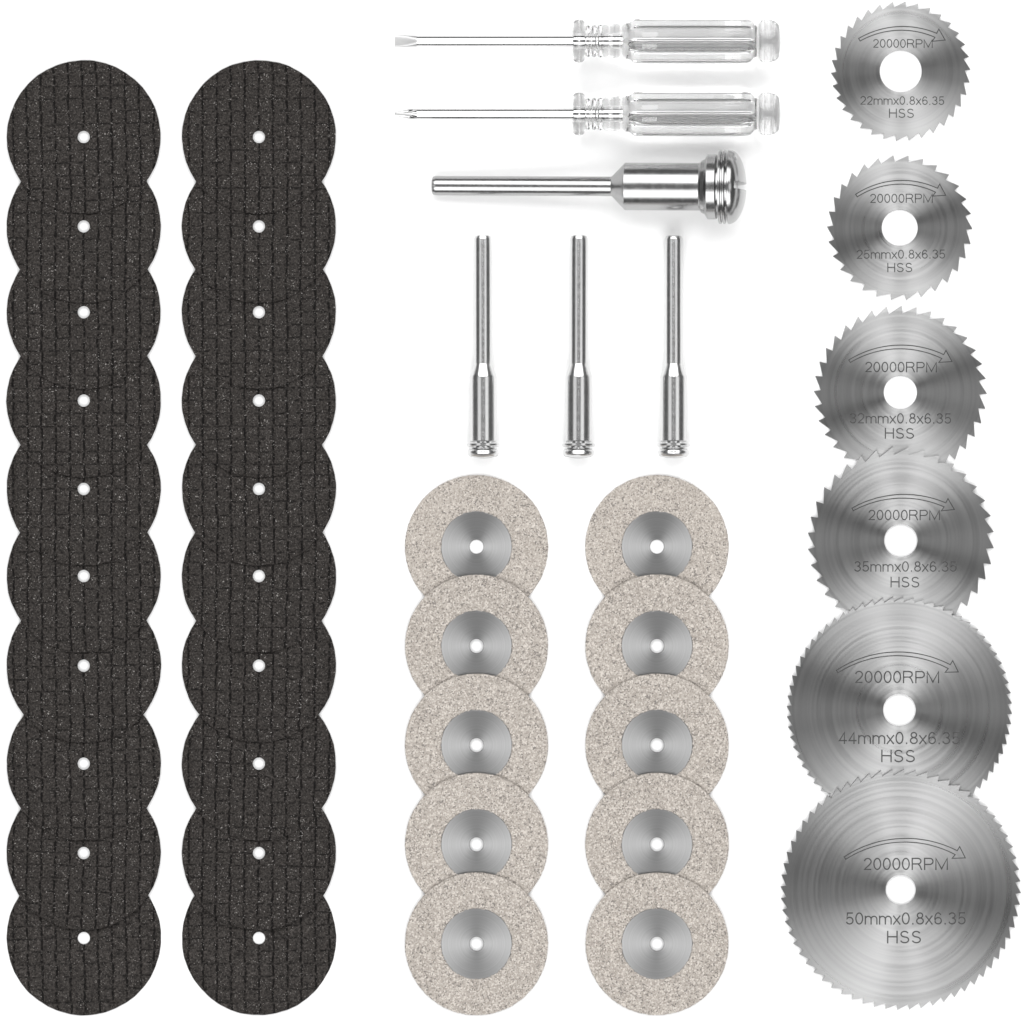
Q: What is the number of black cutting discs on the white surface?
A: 20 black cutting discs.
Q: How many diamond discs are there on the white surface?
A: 10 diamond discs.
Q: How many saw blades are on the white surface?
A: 6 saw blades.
